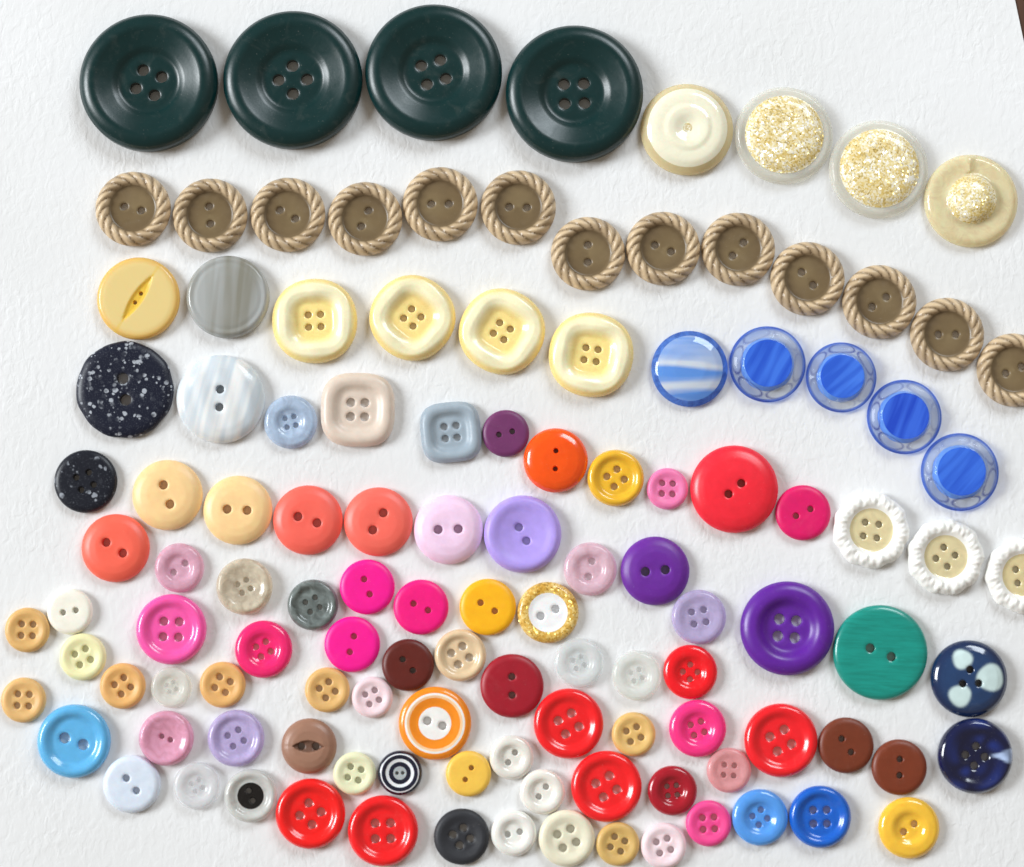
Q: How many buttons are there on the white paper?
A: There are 119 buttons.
